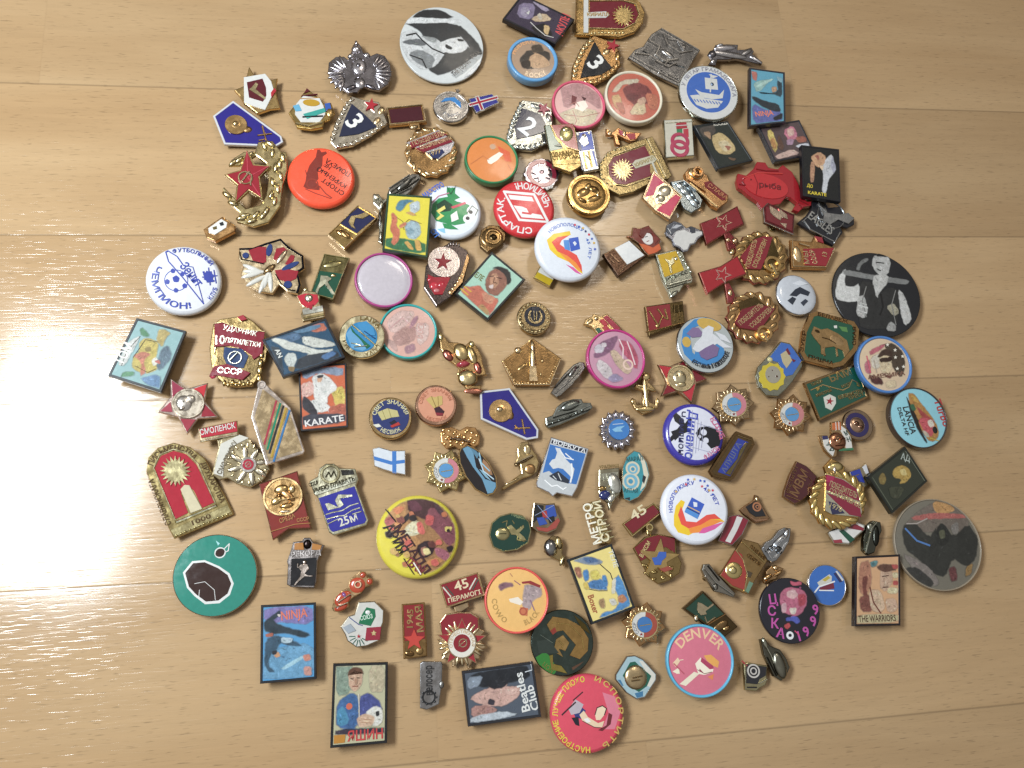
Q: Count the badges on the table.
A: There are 154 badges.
